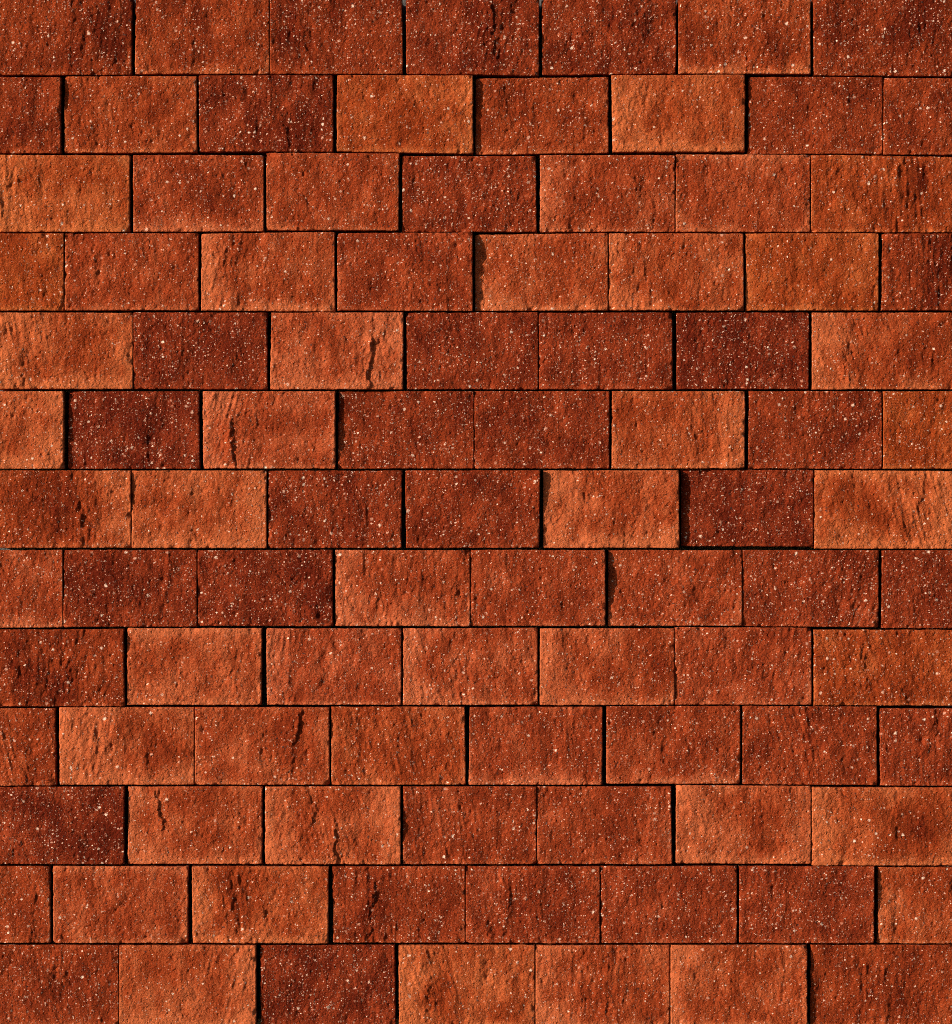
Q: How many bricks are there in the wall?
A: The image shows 97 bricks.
